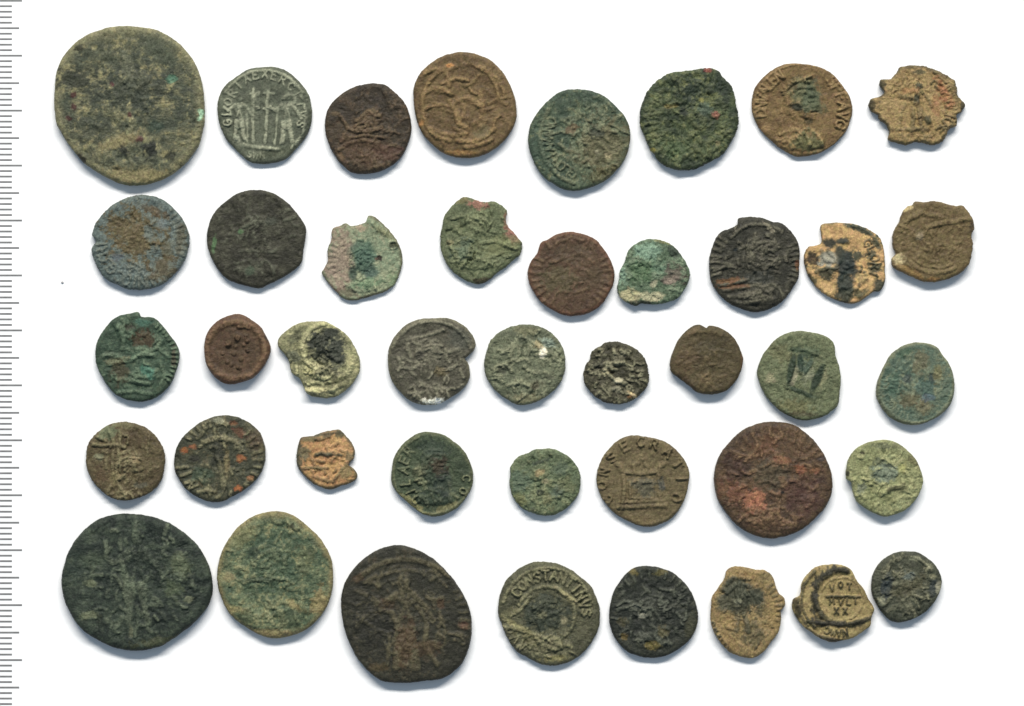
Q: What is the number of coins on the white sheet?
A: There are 42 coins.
